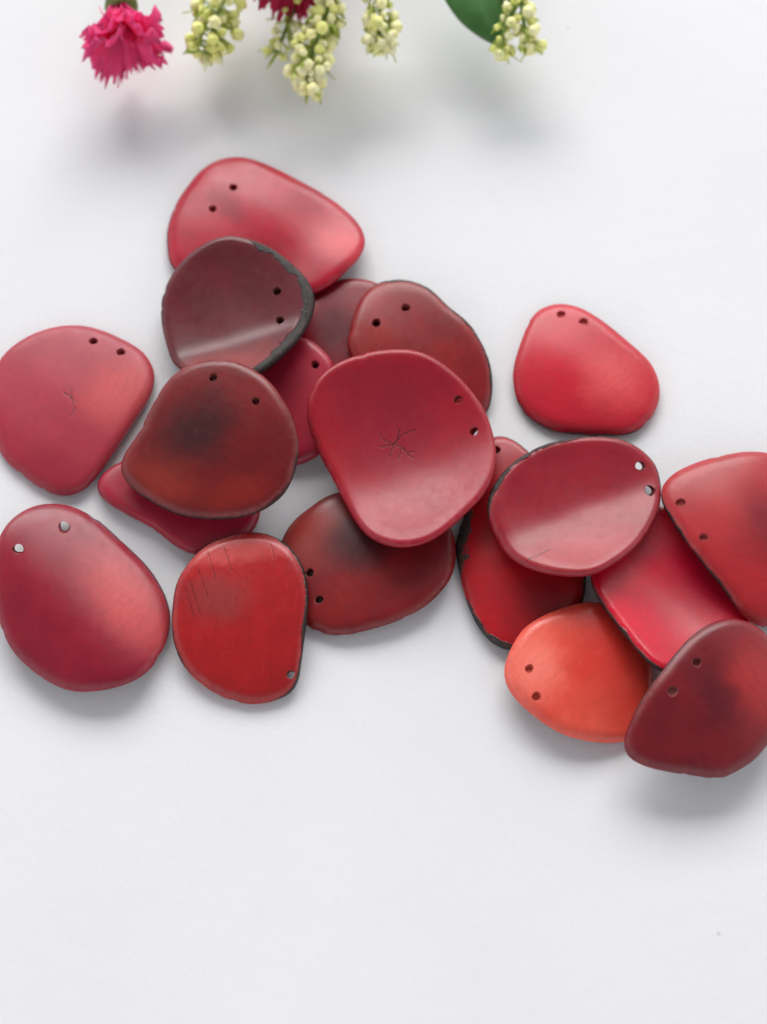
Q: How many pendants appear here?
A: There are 19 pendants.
